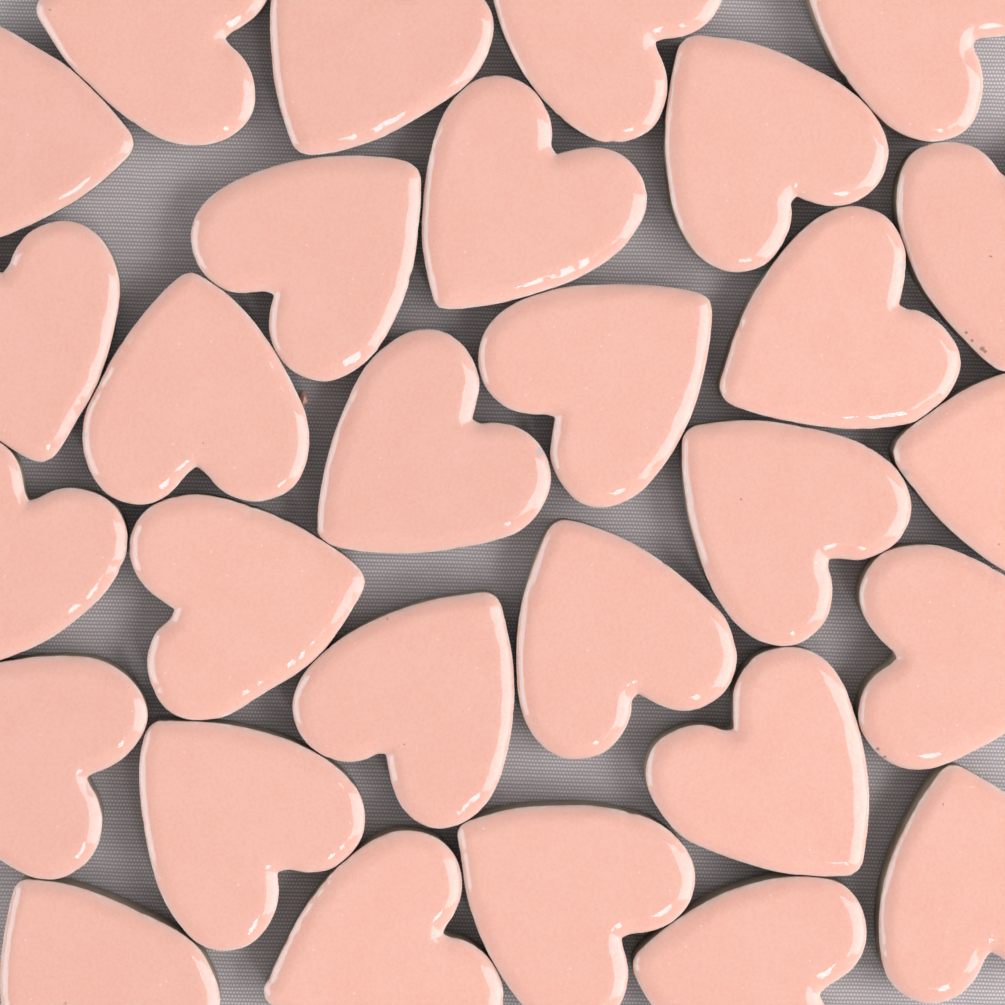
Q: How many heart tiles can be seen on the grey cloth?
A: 29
